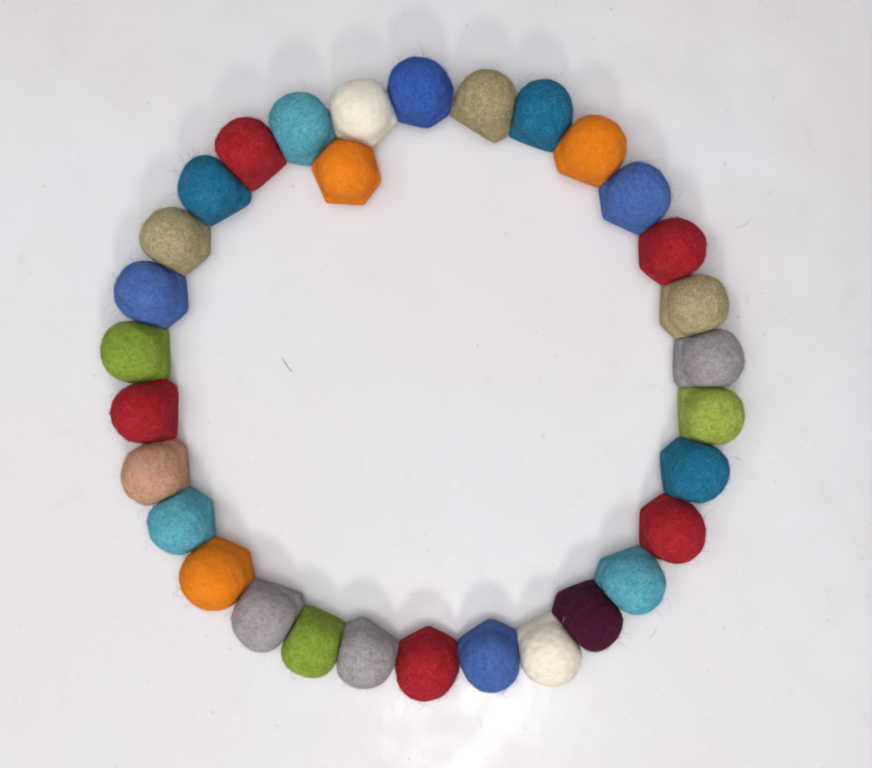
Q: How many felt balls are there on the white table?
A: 31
